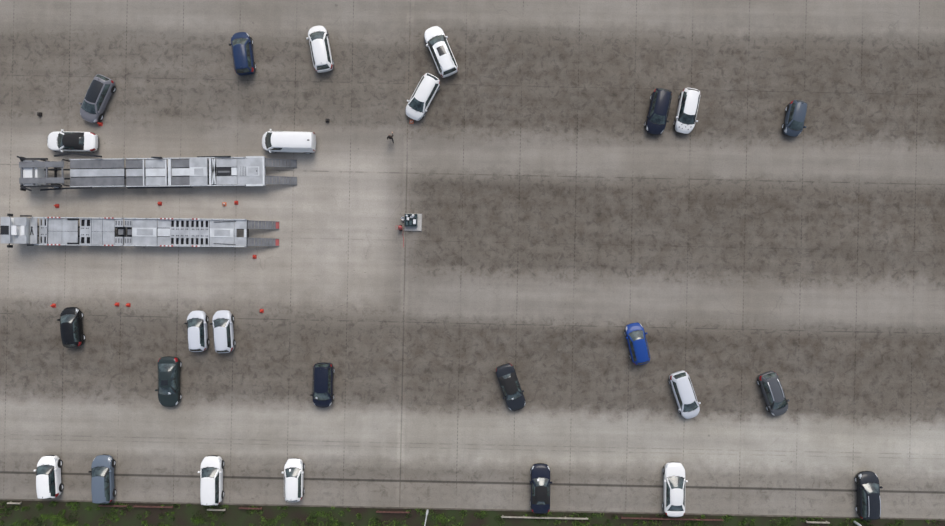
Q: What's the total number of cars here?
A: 25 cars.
